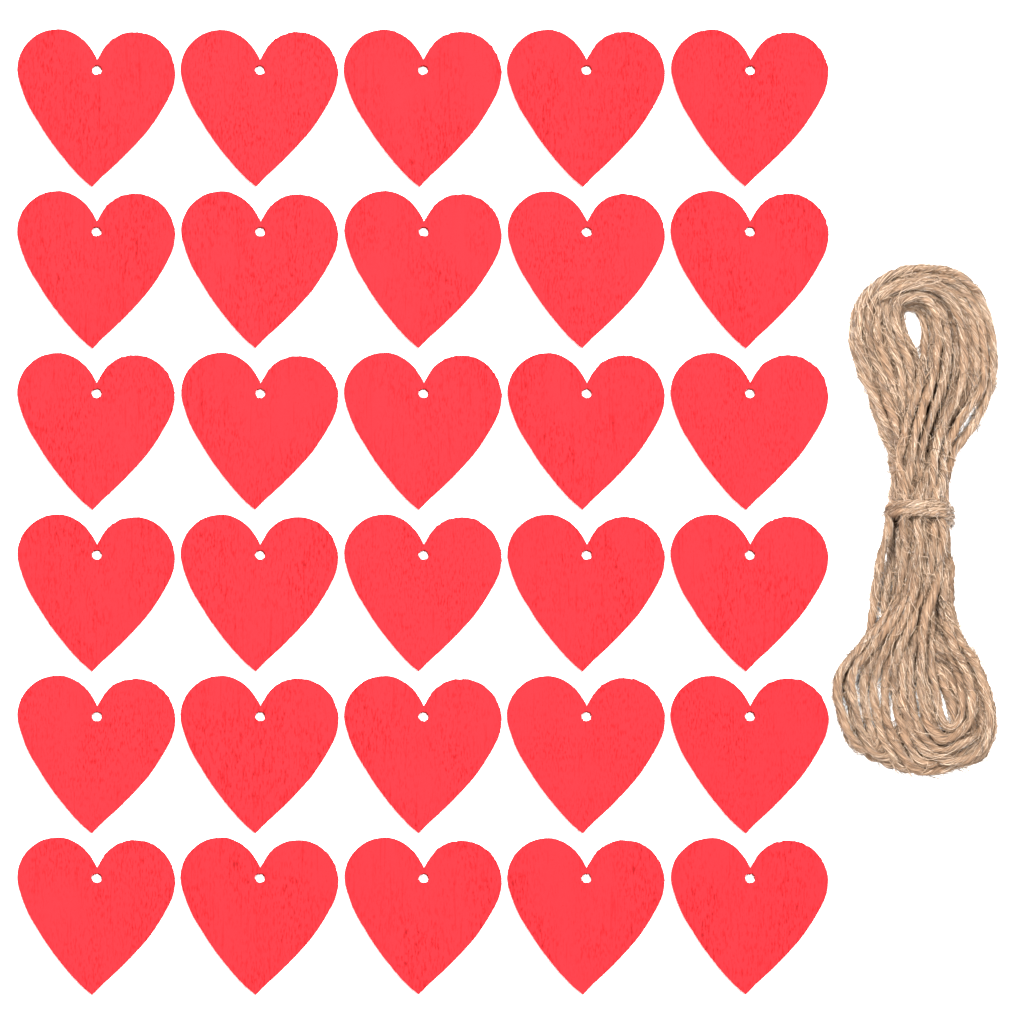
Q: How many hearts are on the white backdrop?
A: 30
